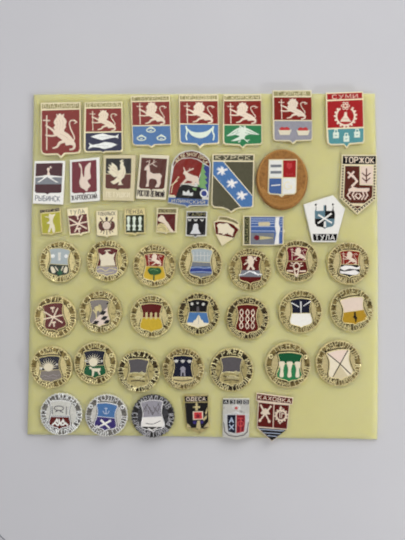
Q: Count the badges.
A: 51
